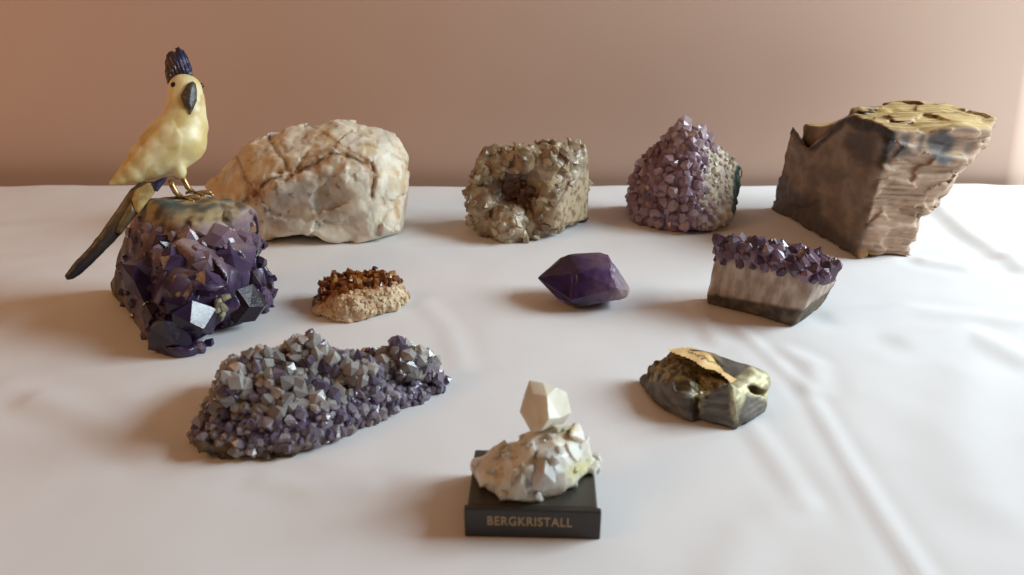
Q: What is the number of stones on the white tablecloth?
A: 11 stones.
